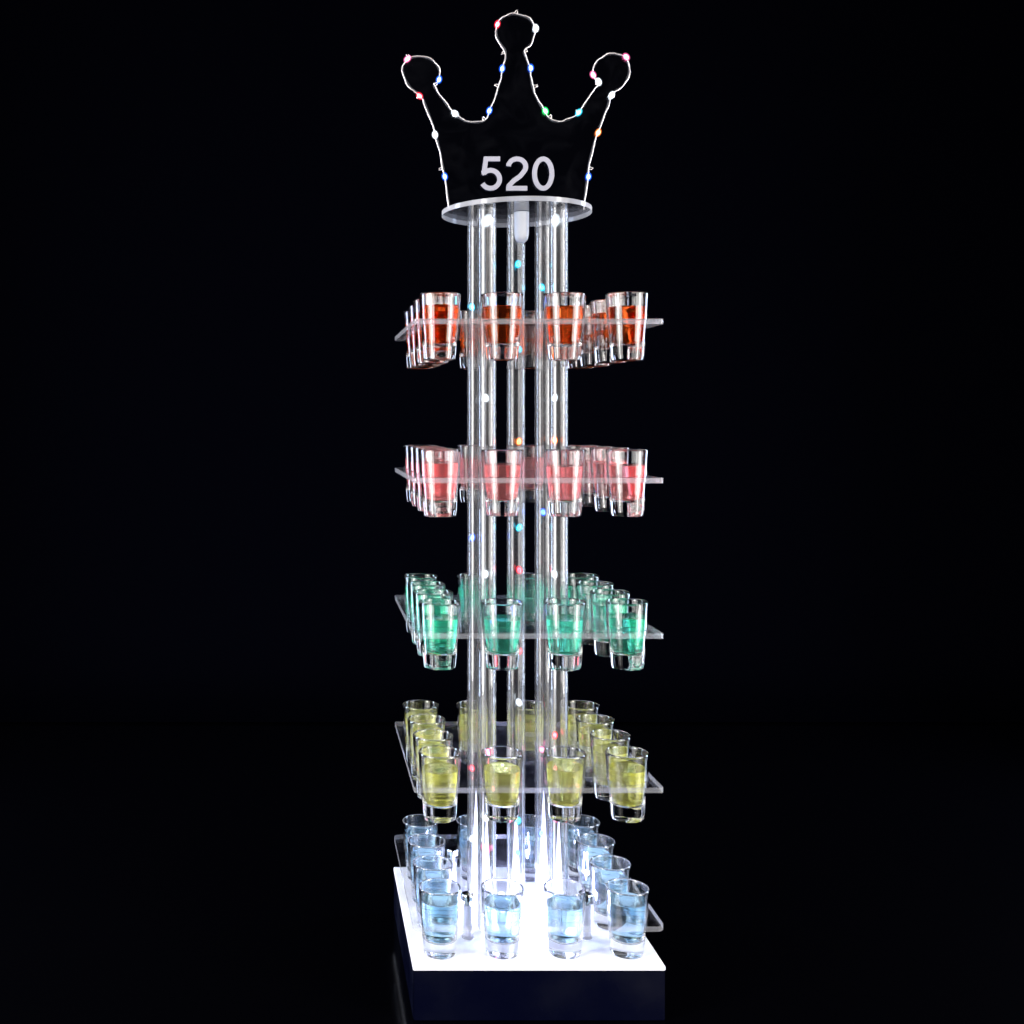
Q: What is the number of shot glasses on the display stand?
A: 60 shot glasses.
